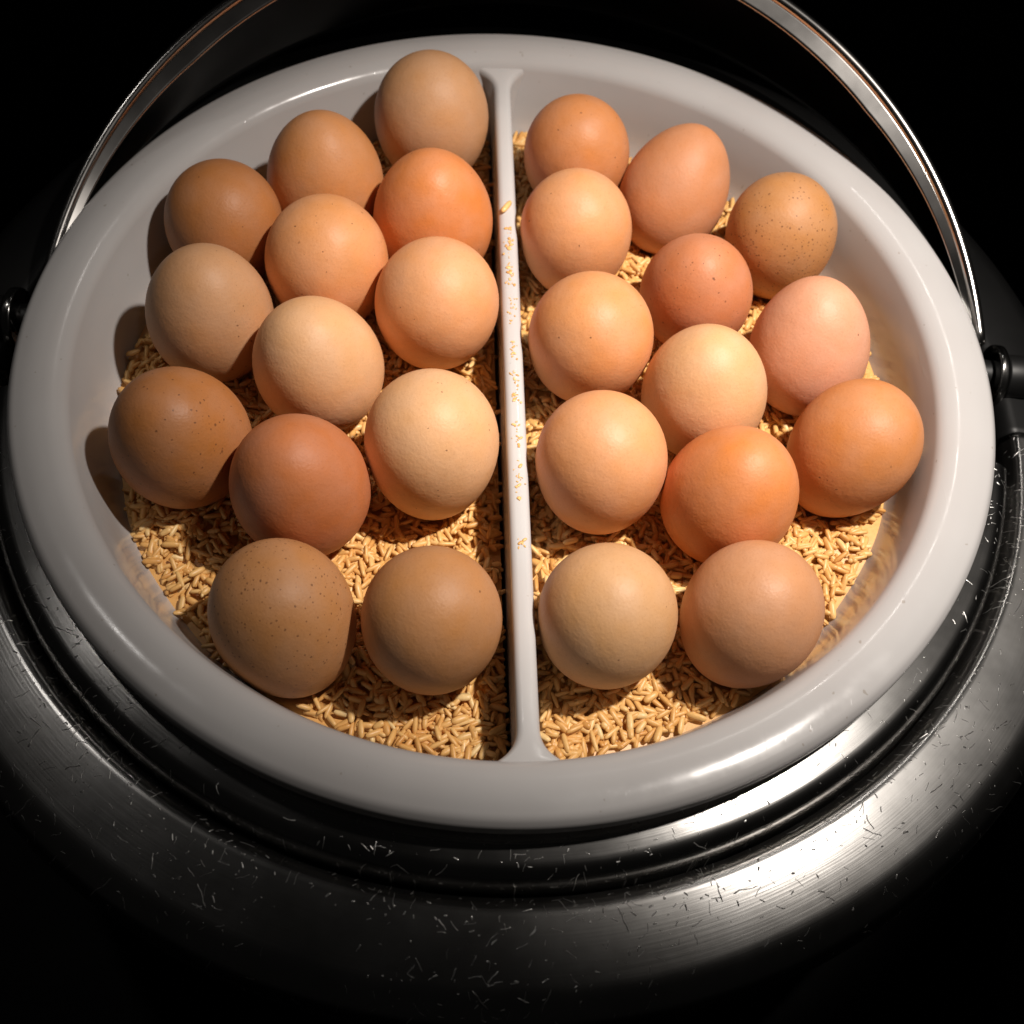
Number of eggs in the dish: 26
